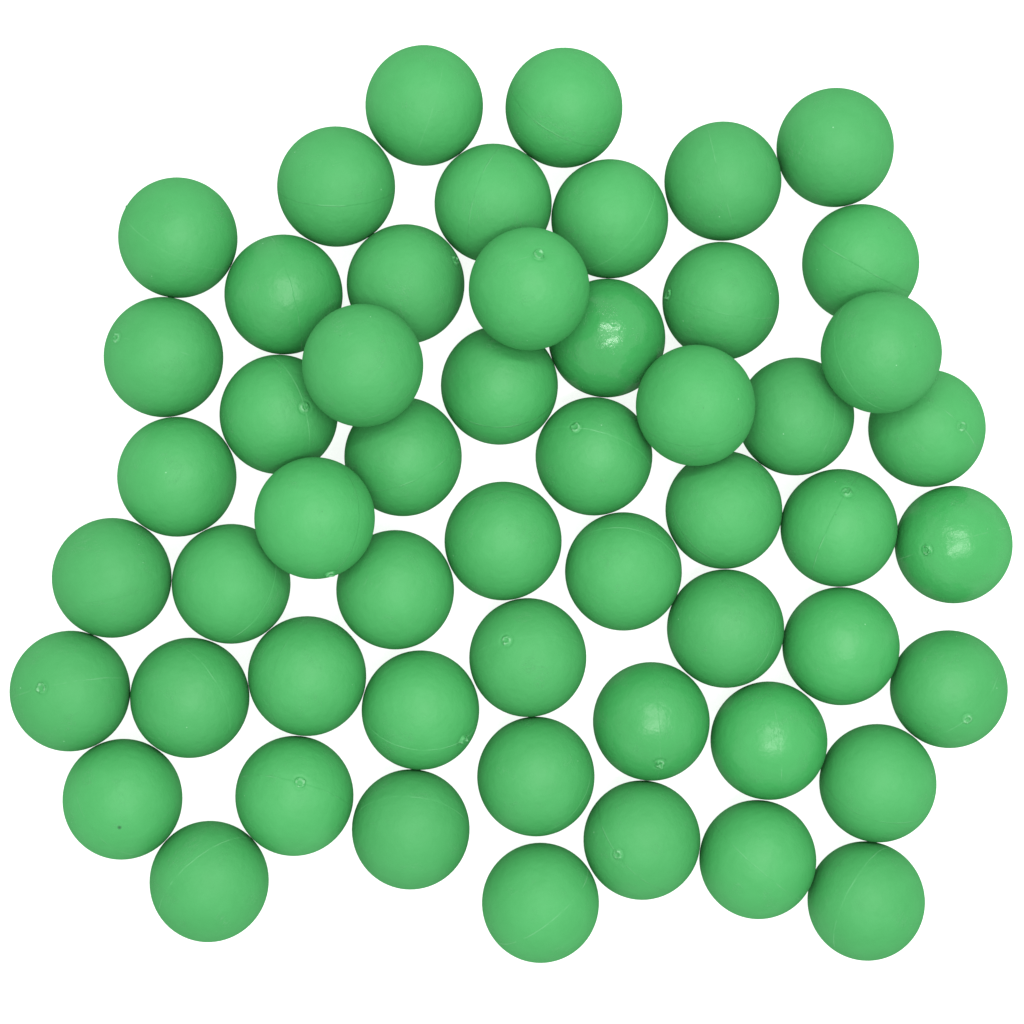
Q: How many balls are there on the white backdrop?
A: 54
